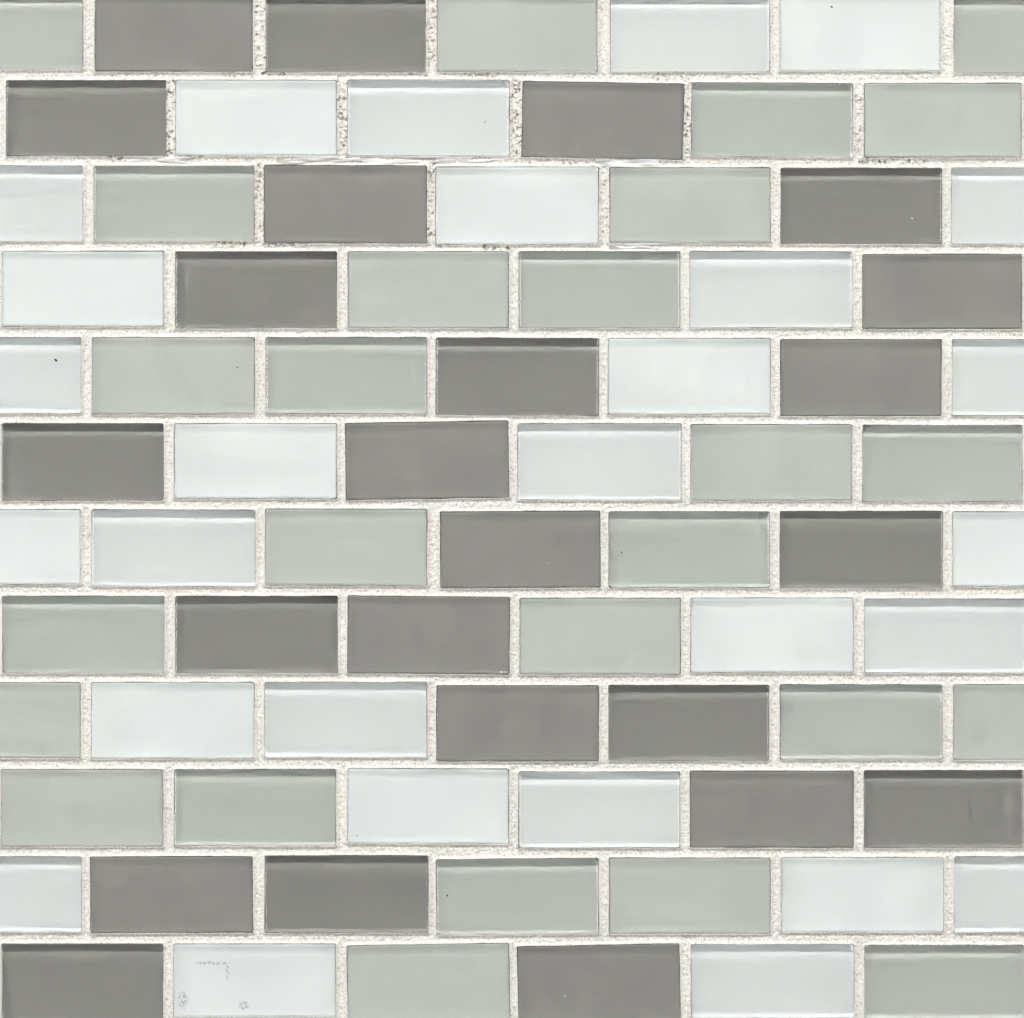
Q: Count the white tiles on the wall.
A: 28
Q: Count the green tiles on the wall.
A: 26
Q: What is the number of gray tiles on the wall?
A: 24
